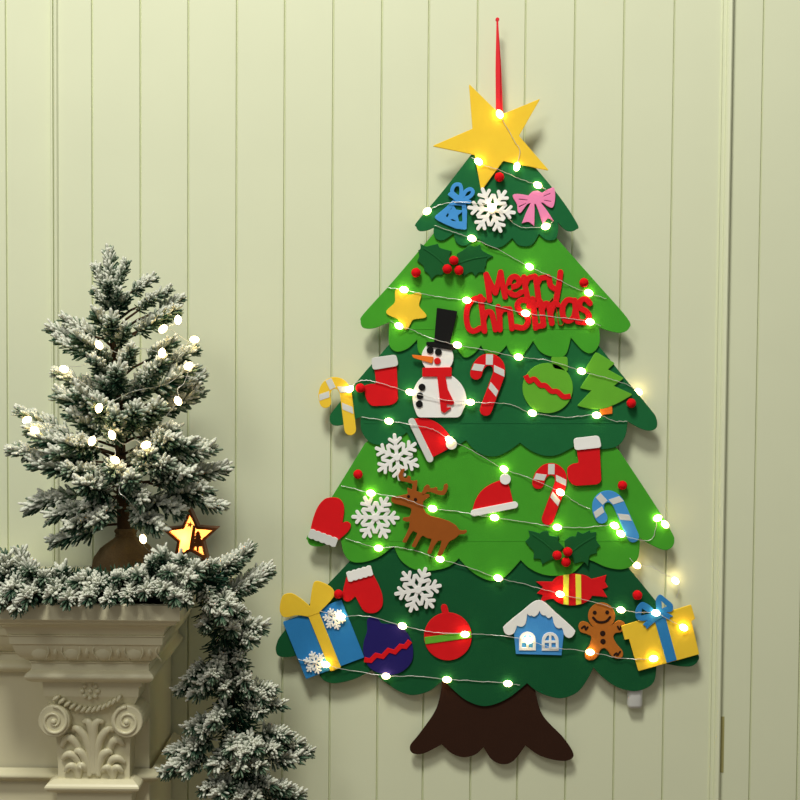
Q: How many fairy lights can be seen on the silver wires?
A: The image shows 71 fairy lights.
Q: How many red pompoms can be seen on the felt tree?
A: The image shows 15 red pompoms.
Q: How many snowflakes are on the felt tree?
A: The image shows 6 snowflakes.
